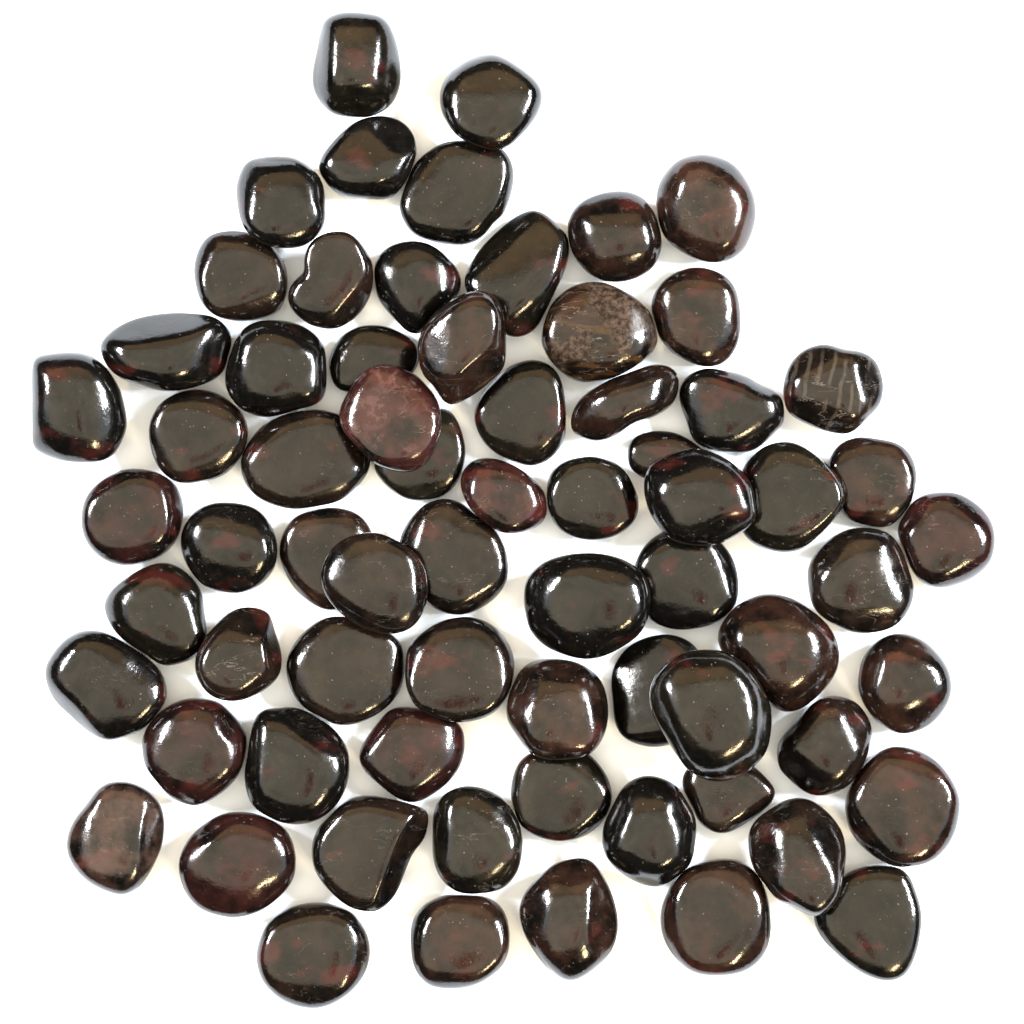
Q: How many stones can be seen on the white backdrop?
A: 69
